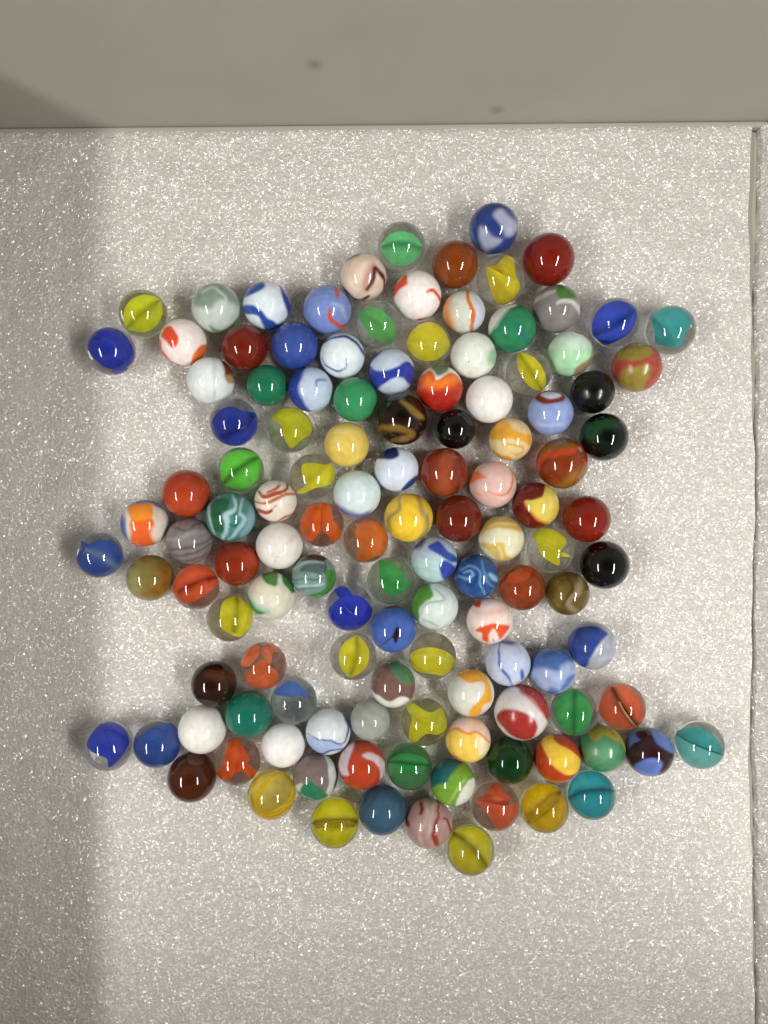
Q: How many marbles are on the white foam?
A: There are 122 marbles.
